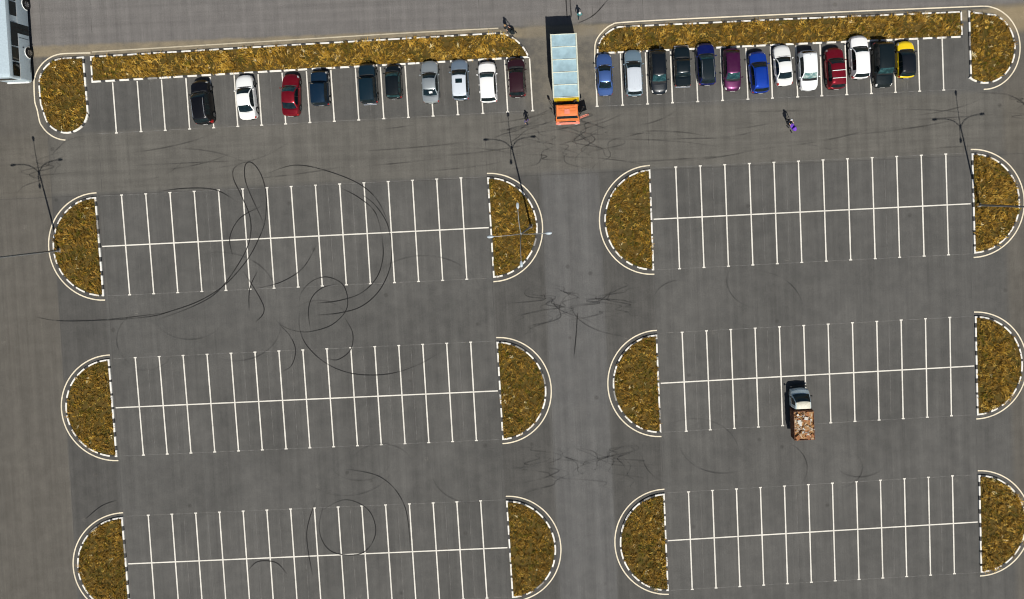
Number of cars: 23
